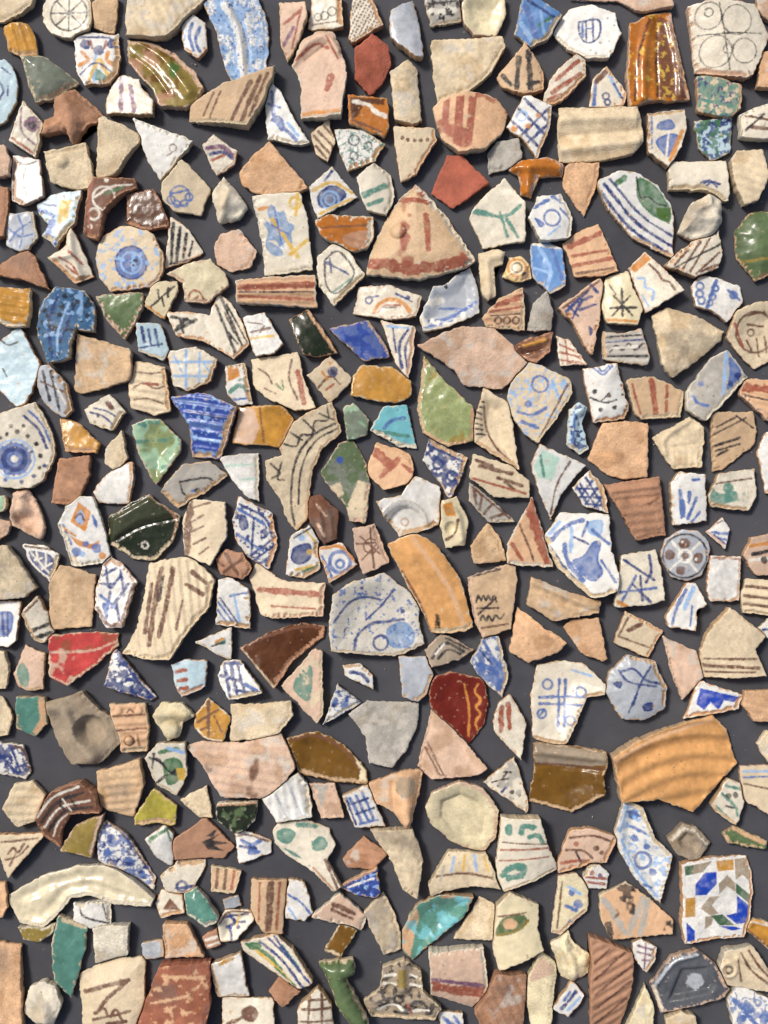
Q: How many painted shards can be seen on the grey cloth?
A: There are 189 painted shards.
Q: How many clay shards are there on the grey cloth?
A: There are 76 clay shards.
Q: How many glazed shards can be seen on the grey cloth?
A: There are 55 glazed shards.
